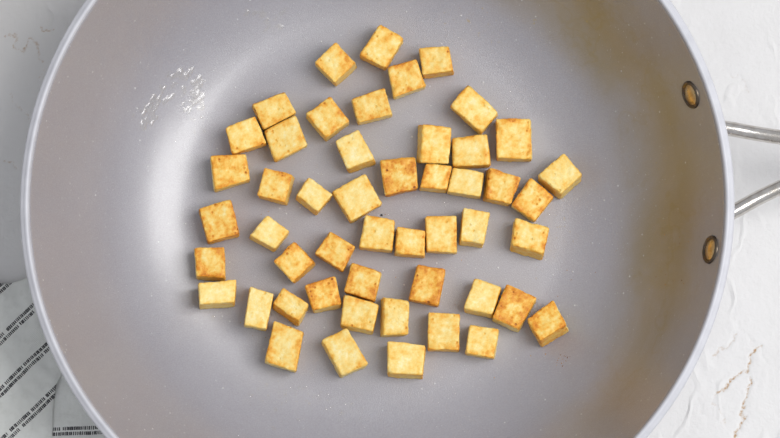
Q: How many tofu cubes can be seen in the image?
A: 50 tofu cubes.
